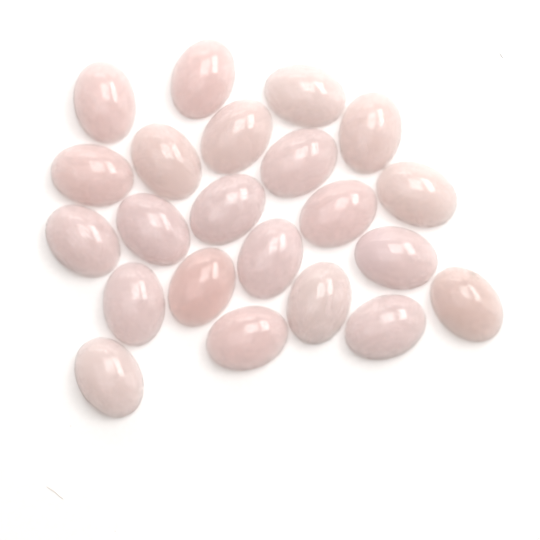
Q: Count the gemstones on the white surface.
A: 22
